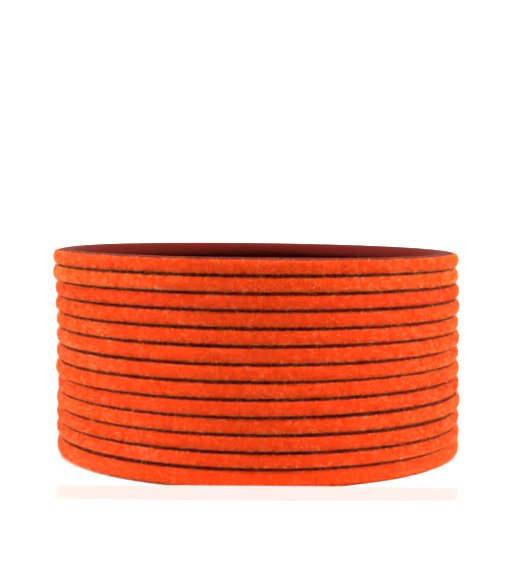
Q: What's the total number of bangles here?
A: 13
